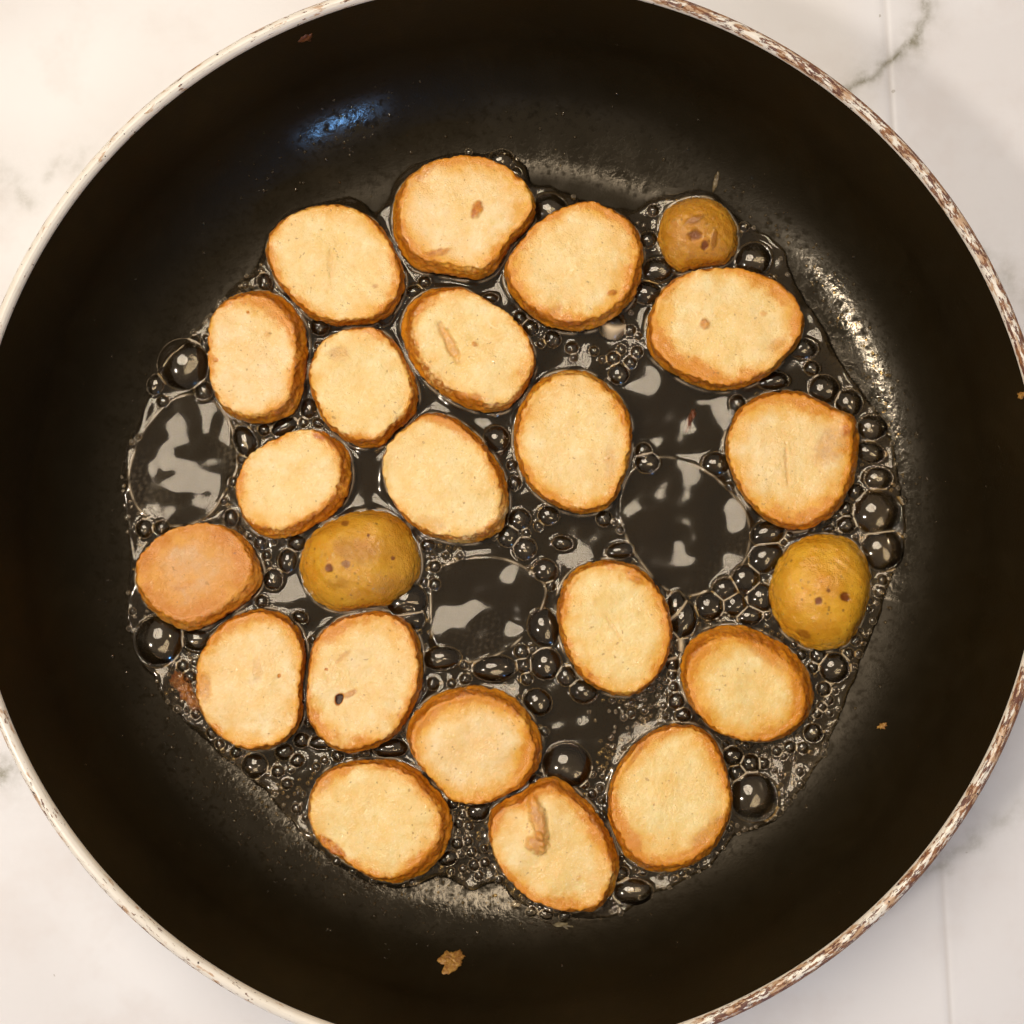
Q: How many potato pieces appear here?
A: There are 23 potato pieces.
